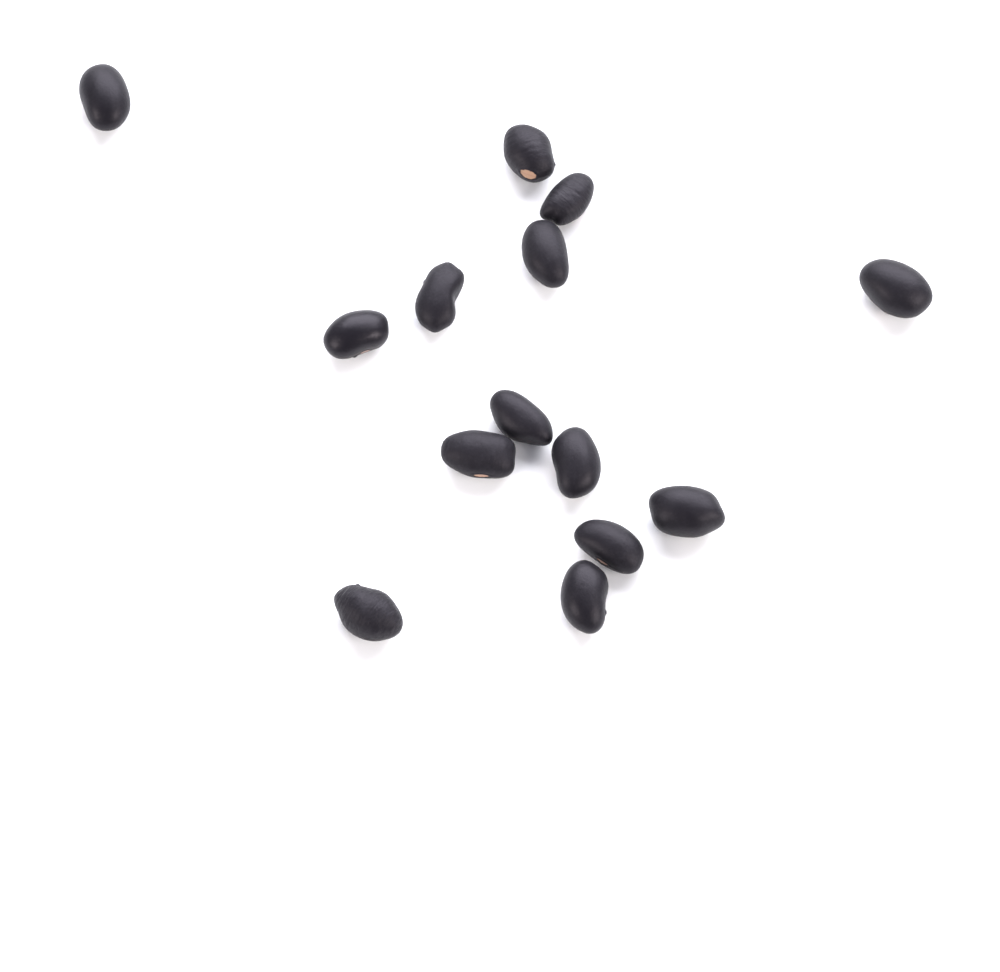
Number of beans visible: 14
